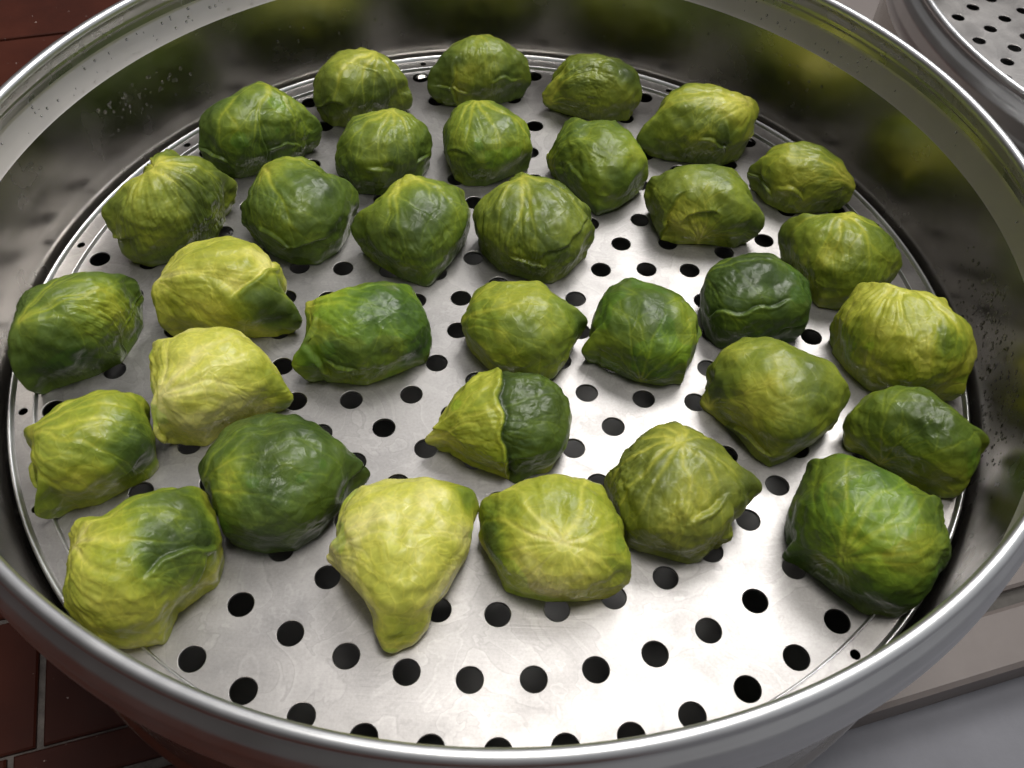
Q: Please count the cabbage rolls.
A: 33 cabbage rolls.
